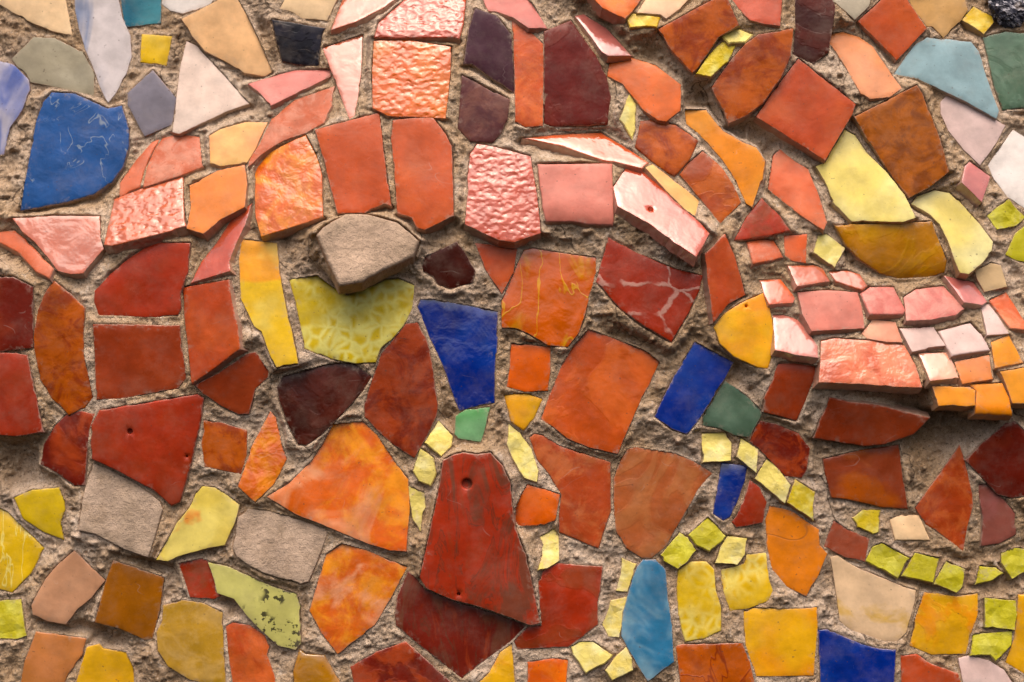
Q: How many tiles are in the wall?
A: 200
